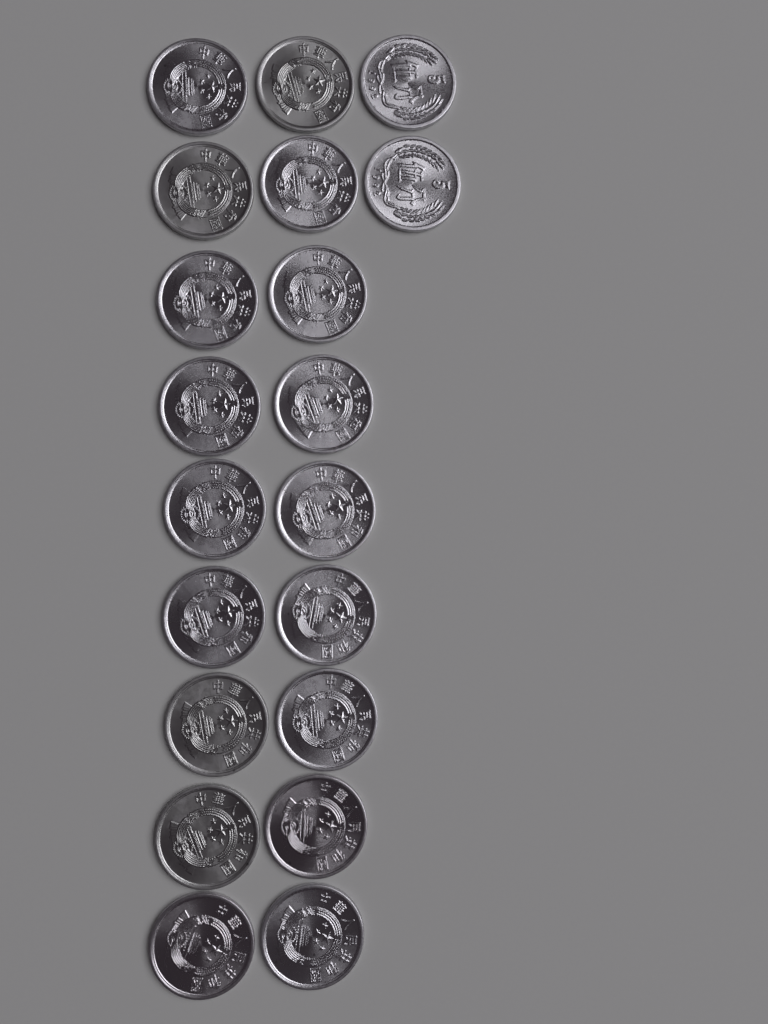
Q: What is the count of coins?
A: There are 20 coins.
